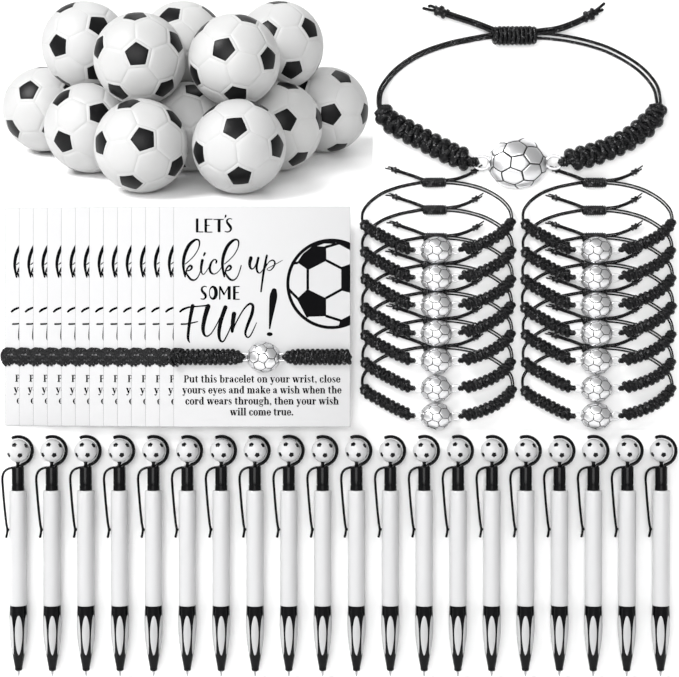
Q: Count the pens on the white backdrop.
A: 20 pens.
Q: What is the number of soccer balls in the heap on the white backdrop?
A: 12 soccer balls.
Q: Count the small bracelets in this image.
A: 14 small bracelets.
